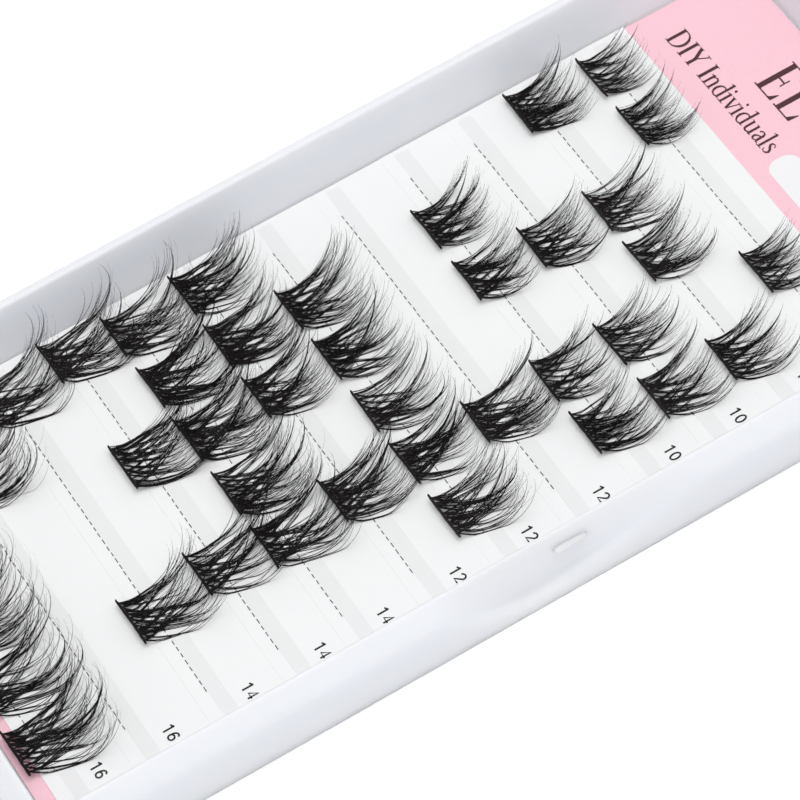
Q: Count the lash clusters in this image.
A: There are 38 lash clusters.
